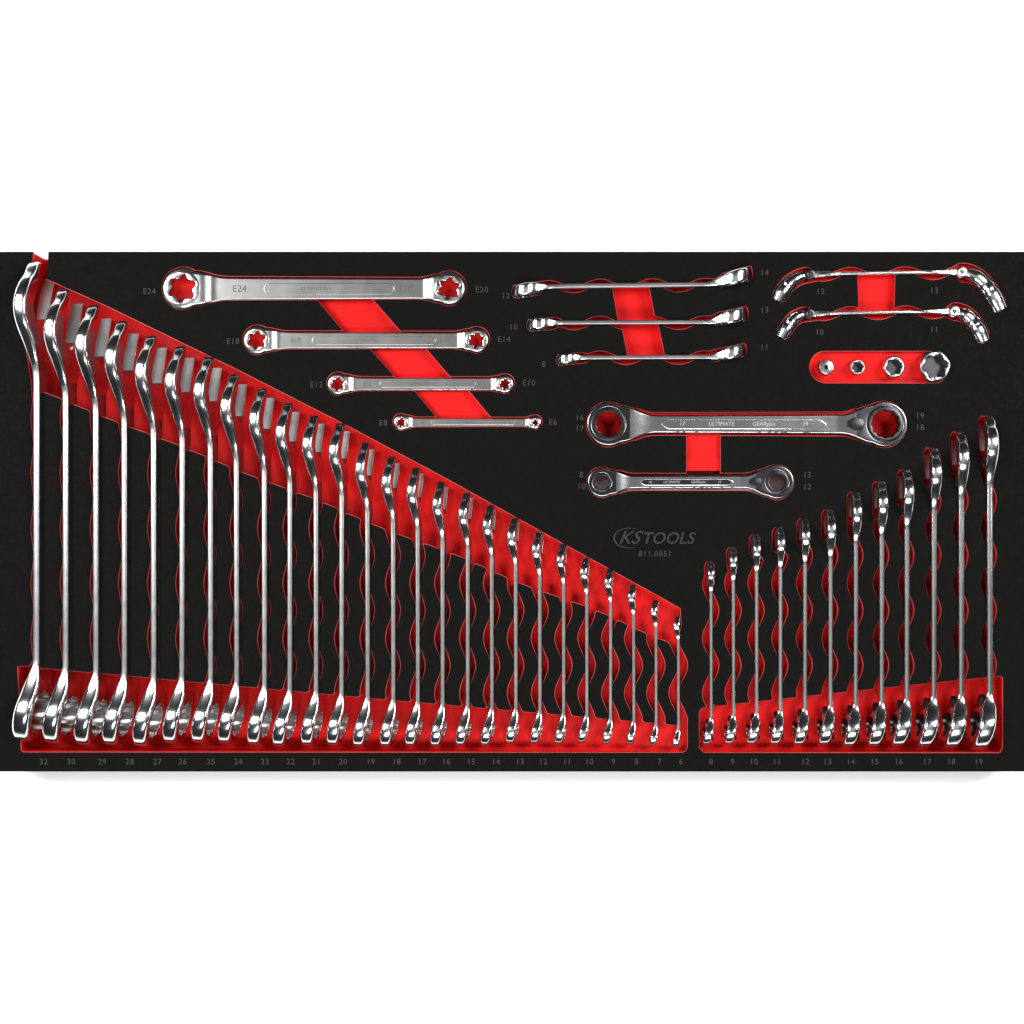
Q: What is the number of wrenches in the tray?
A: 49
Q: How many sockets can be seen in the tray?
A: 4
